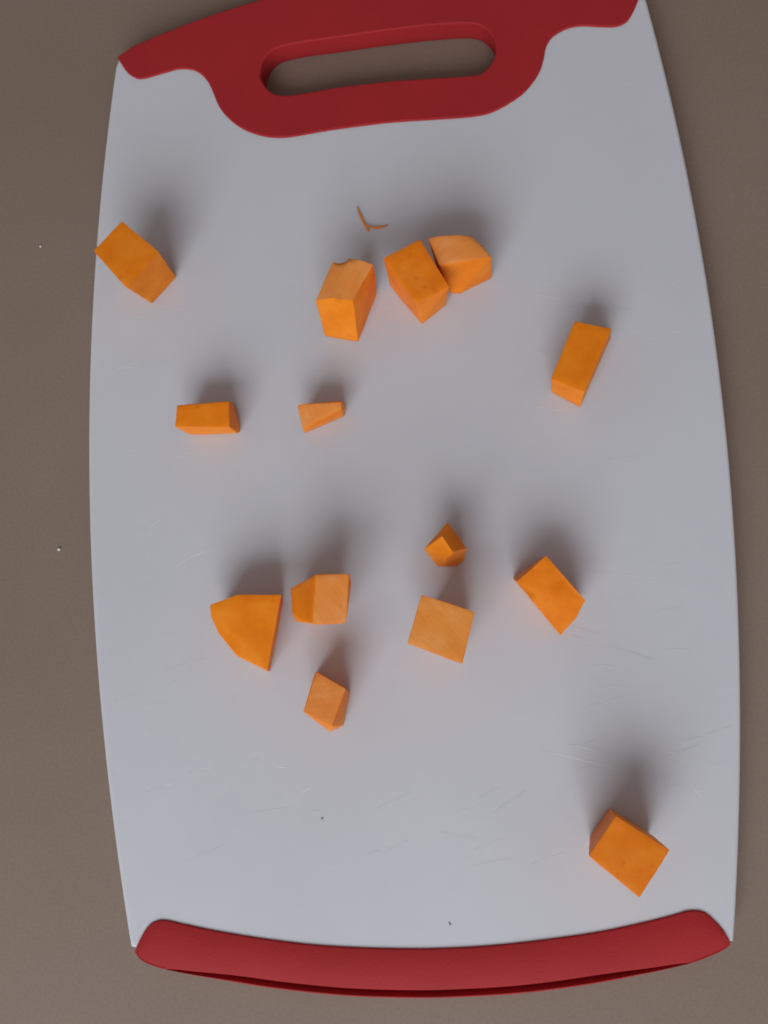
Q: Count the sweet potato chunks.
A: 14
